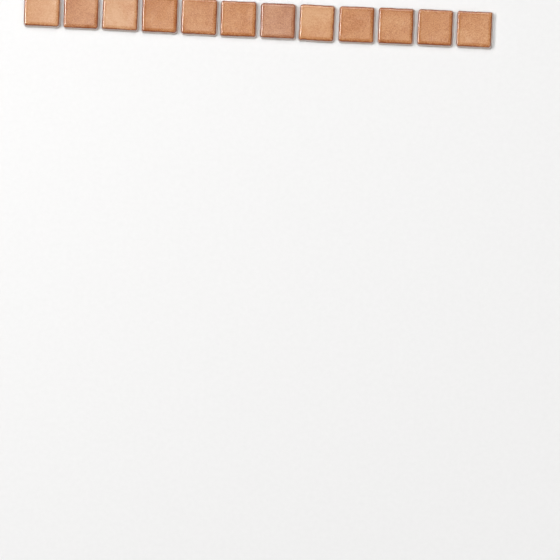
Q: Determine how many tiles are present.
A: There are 12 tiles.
